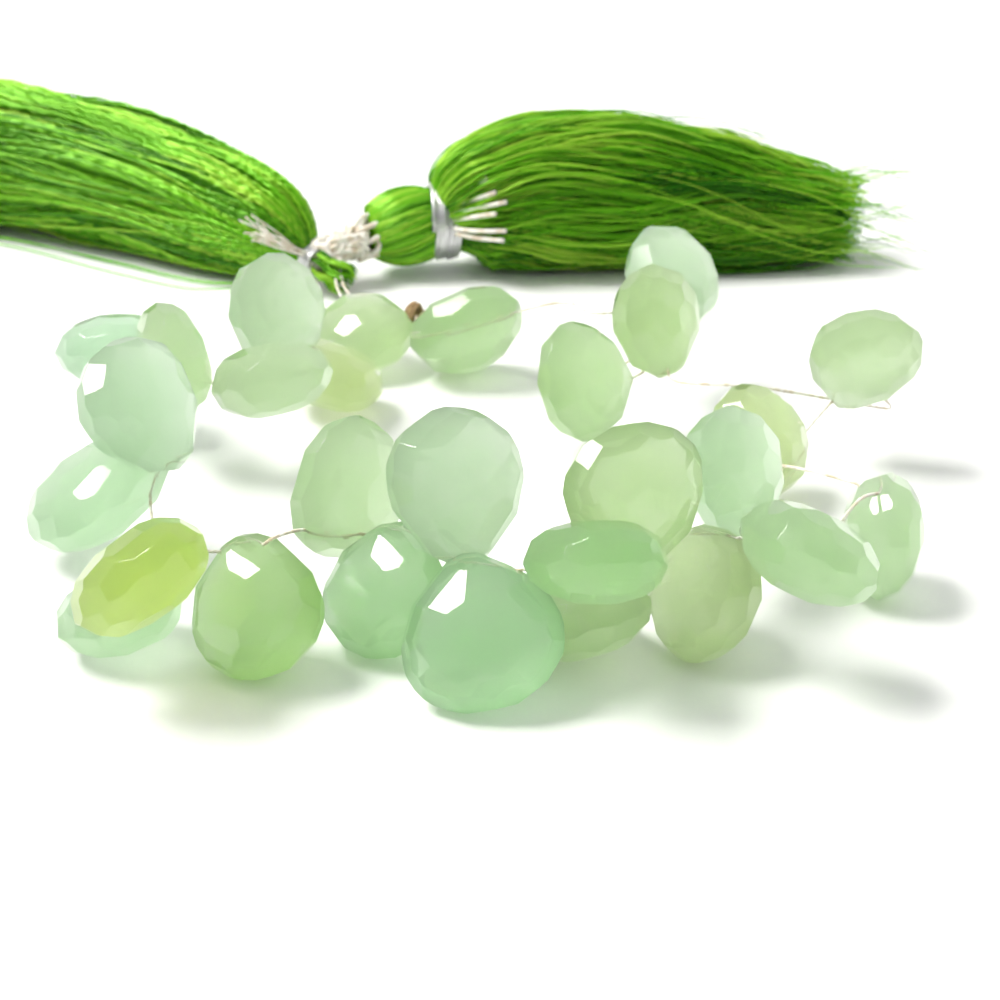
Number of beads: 28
